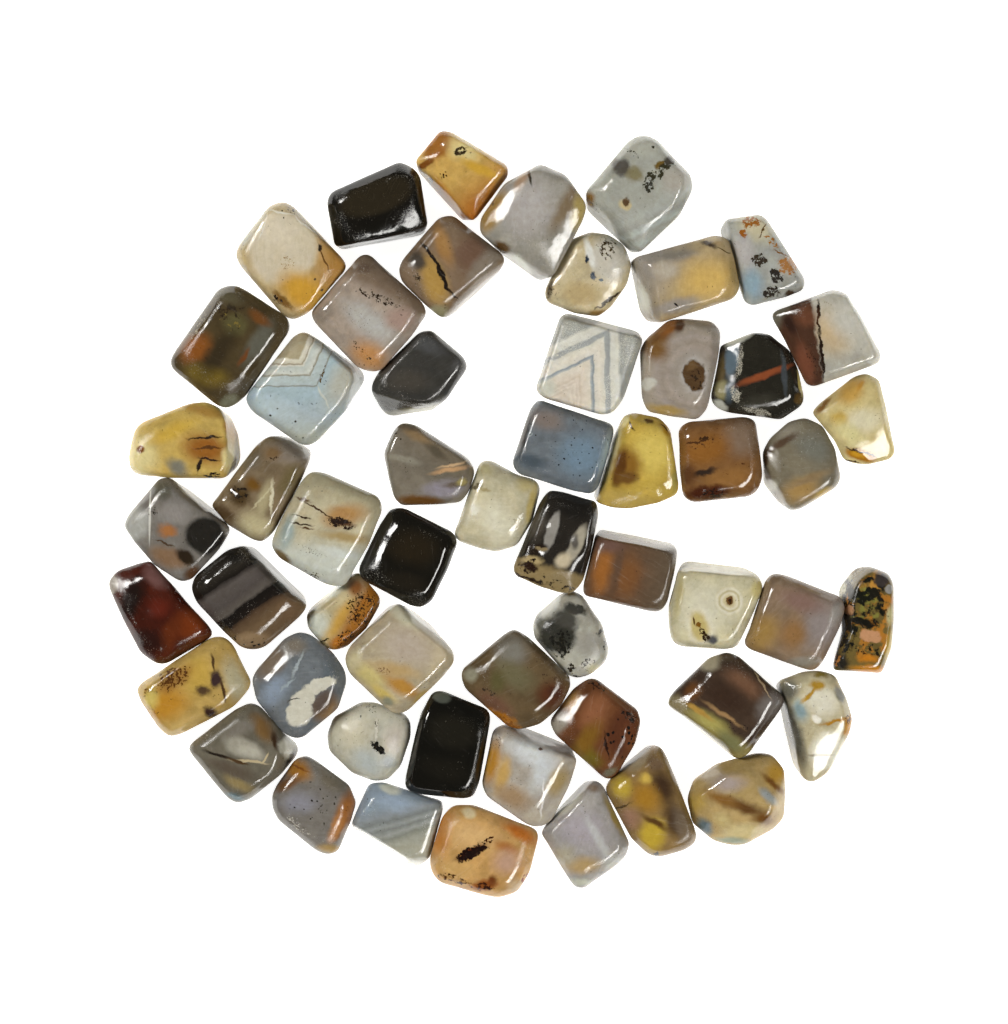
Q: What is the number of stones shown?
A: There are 55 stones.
